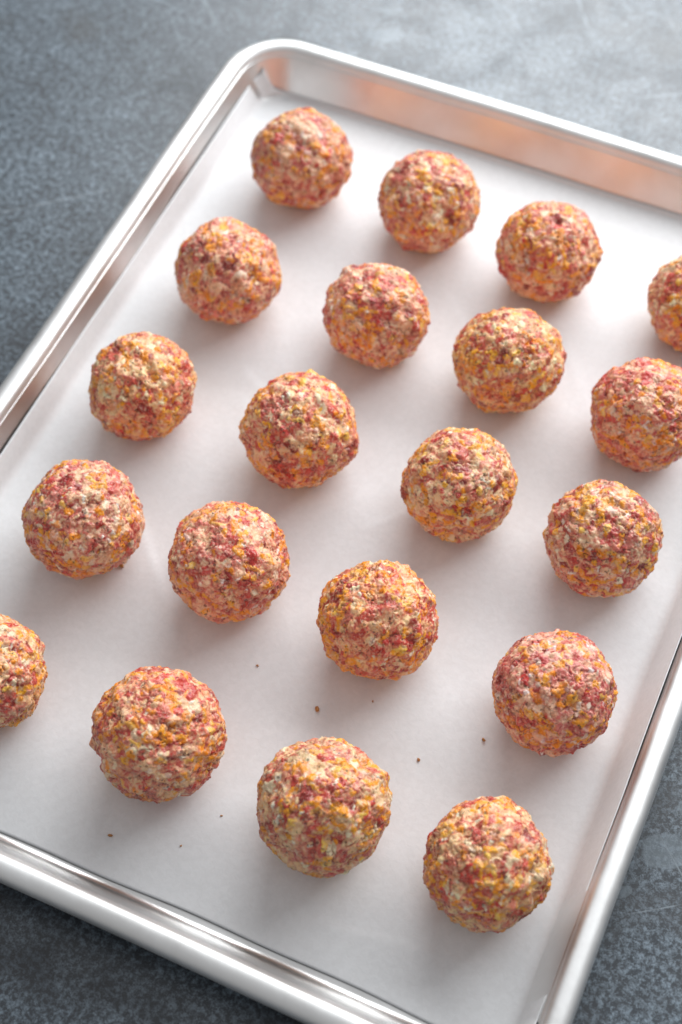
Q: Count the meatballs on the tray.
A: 20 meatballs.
